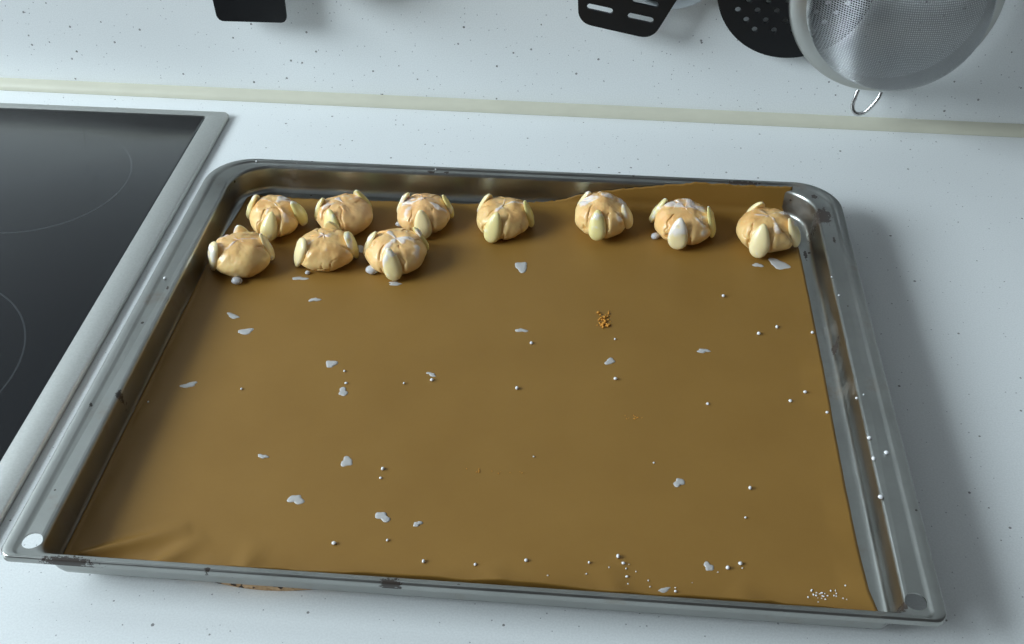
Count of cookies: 10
